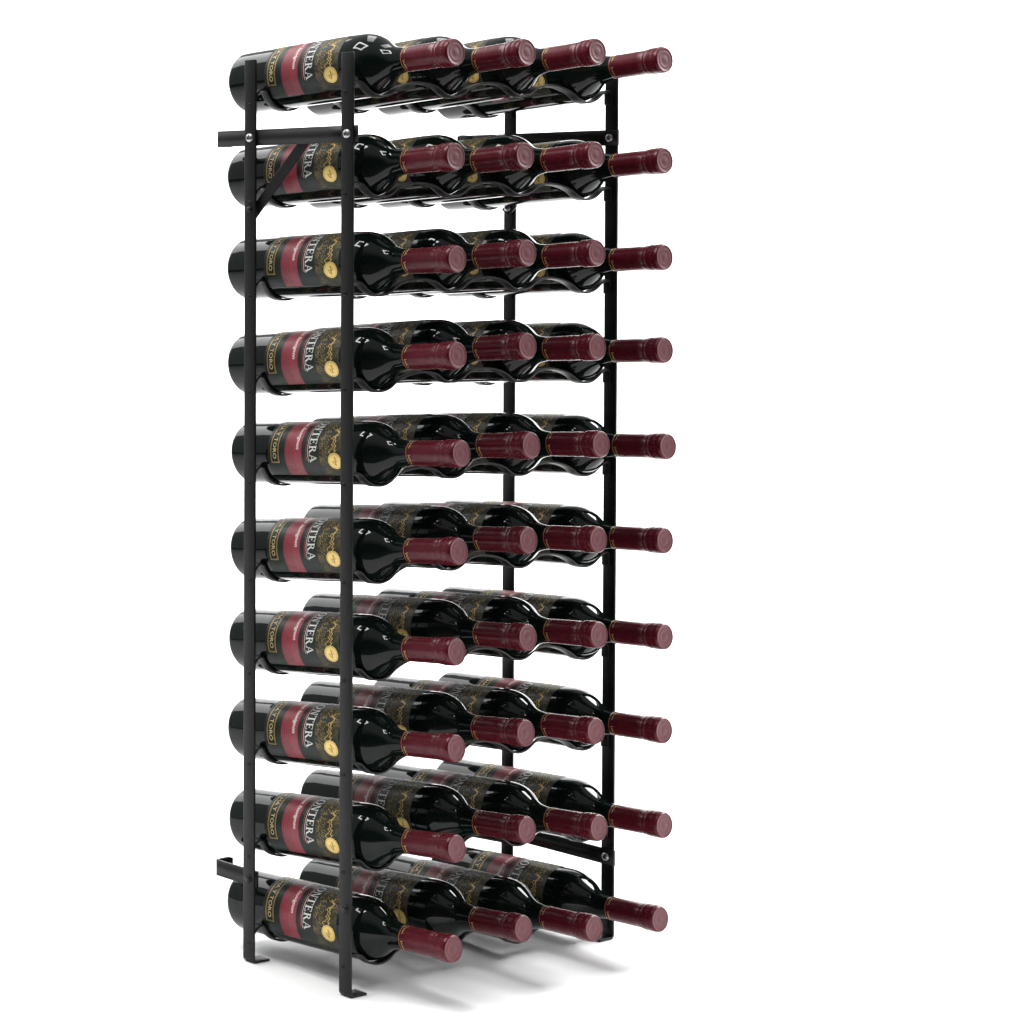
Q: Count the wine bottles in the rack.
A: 40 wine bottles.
